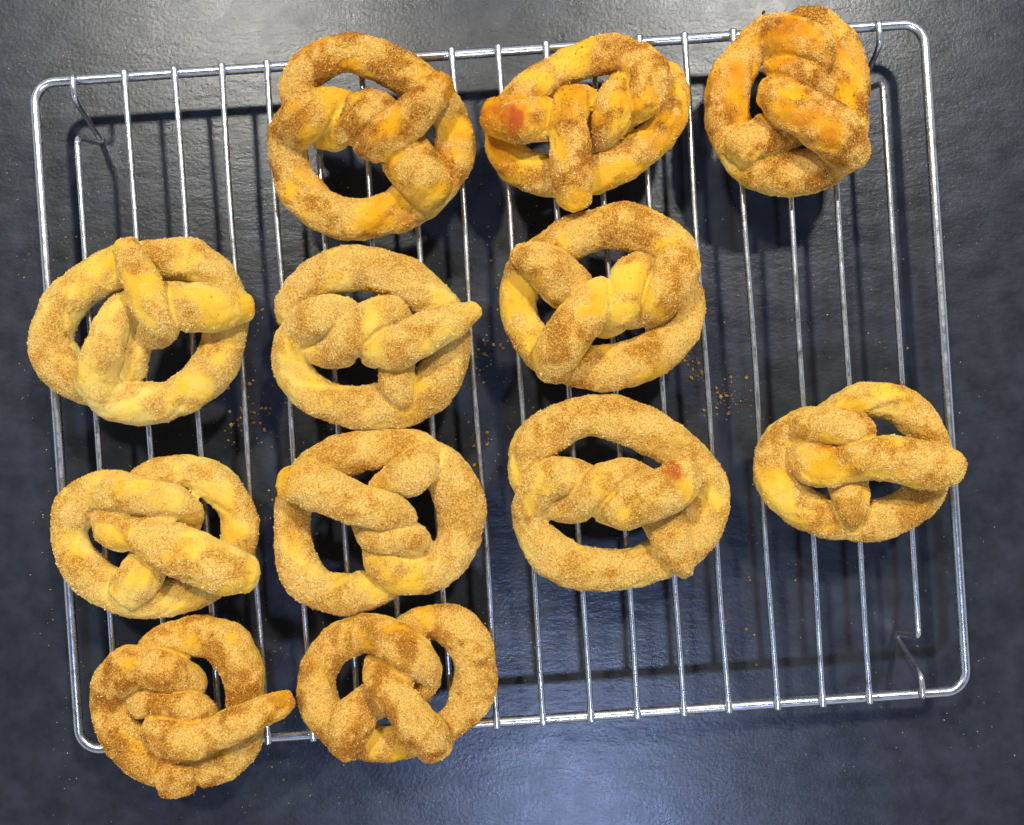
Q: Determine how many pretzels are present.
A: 12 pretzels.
